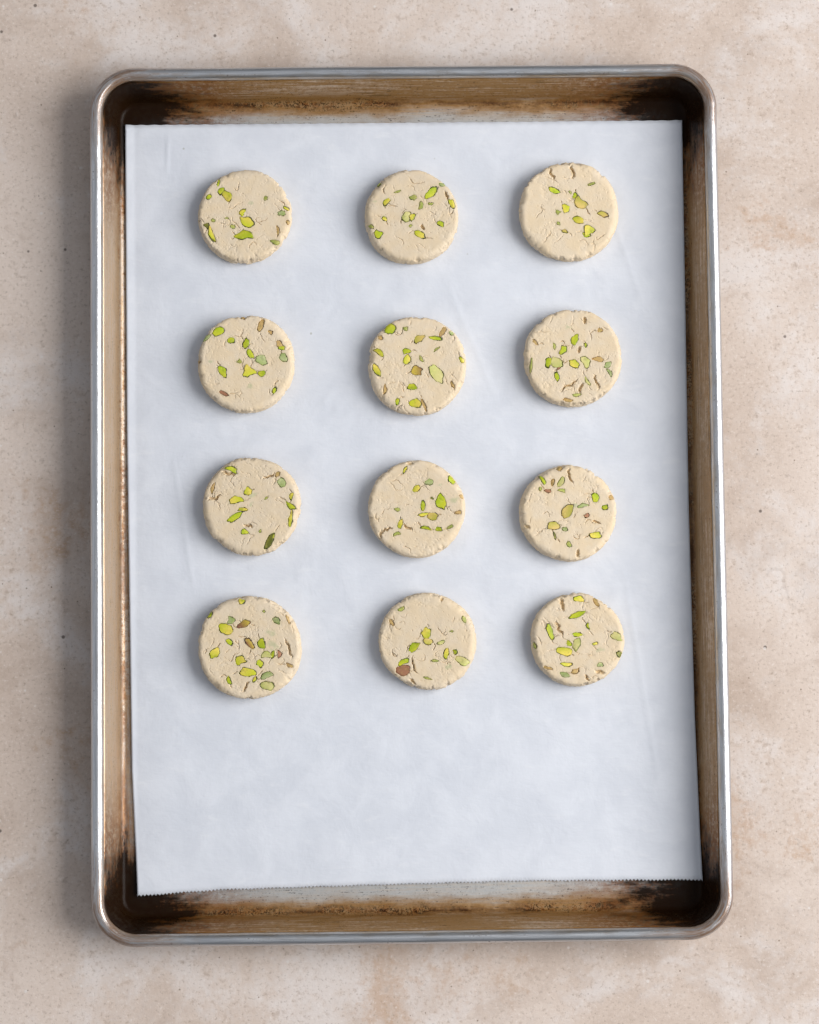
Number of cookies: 12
